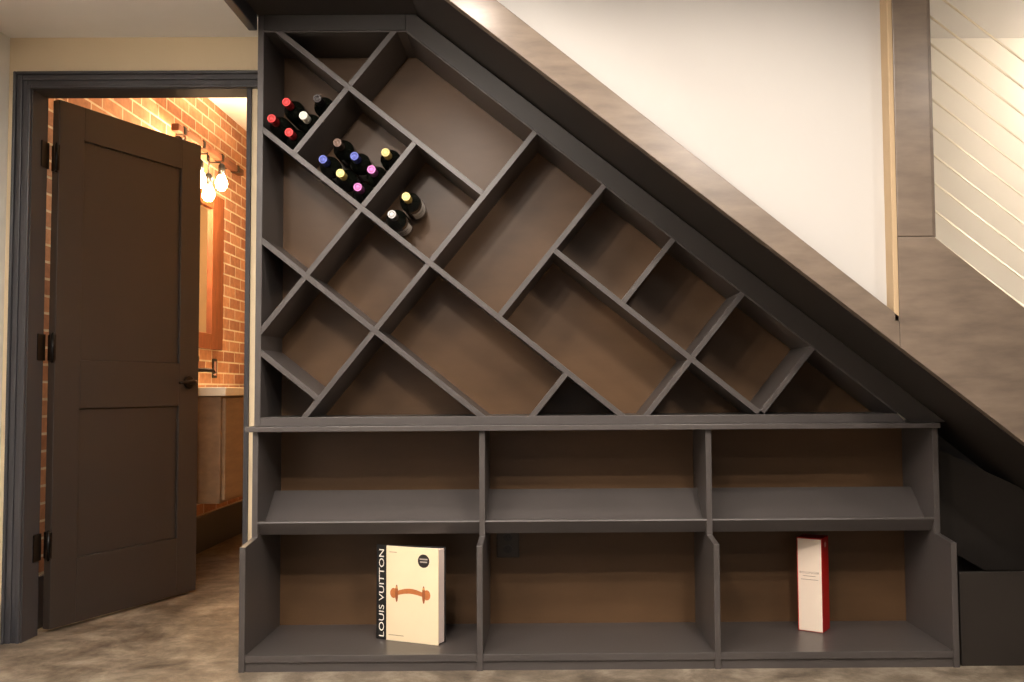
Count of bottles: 14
